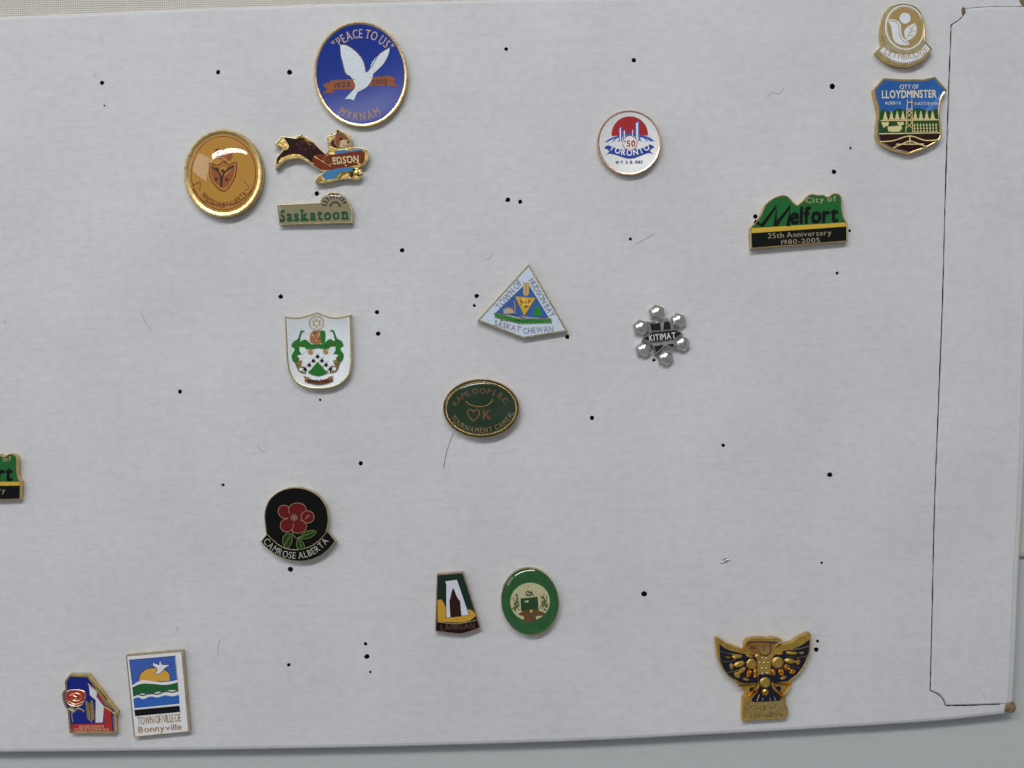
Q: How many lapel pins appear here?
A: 19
